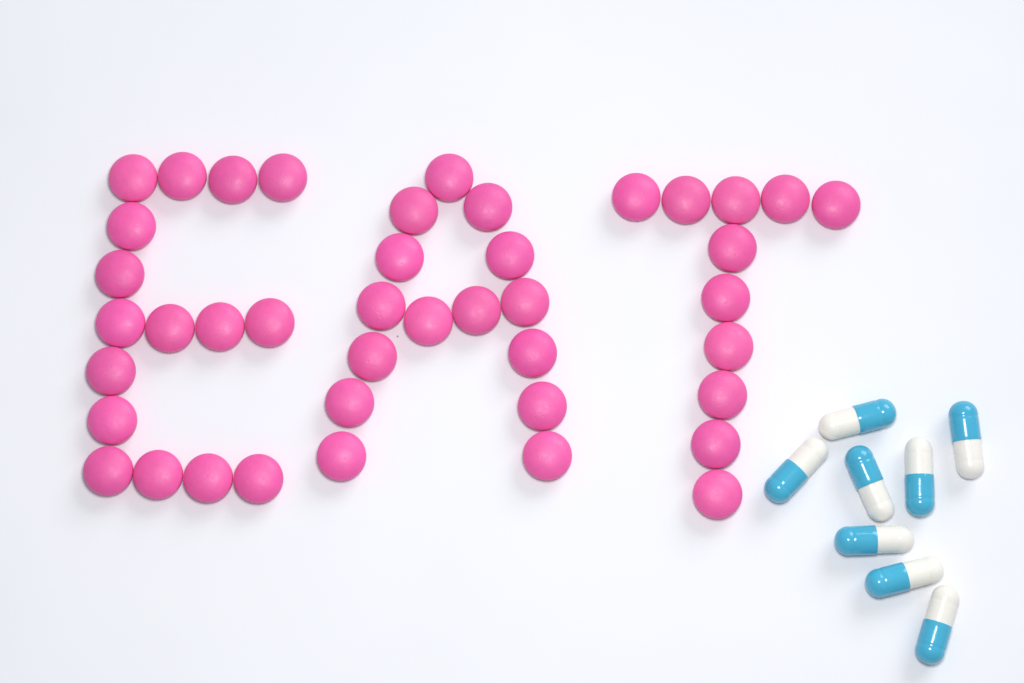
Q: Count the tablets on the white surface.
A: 42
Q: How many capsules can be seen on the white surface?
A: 8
